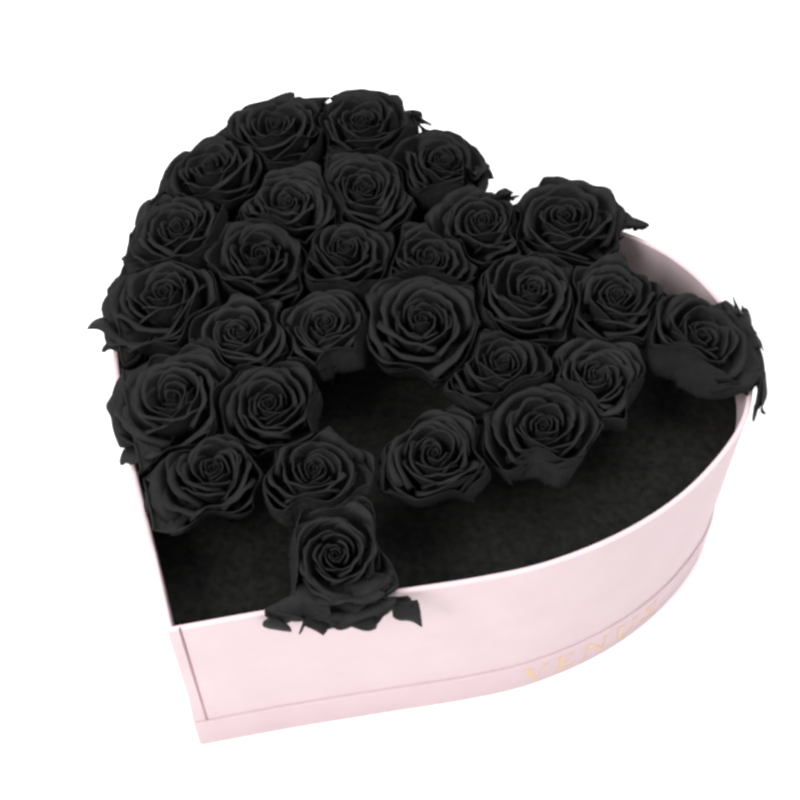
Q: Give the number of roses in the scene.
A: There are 28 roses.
